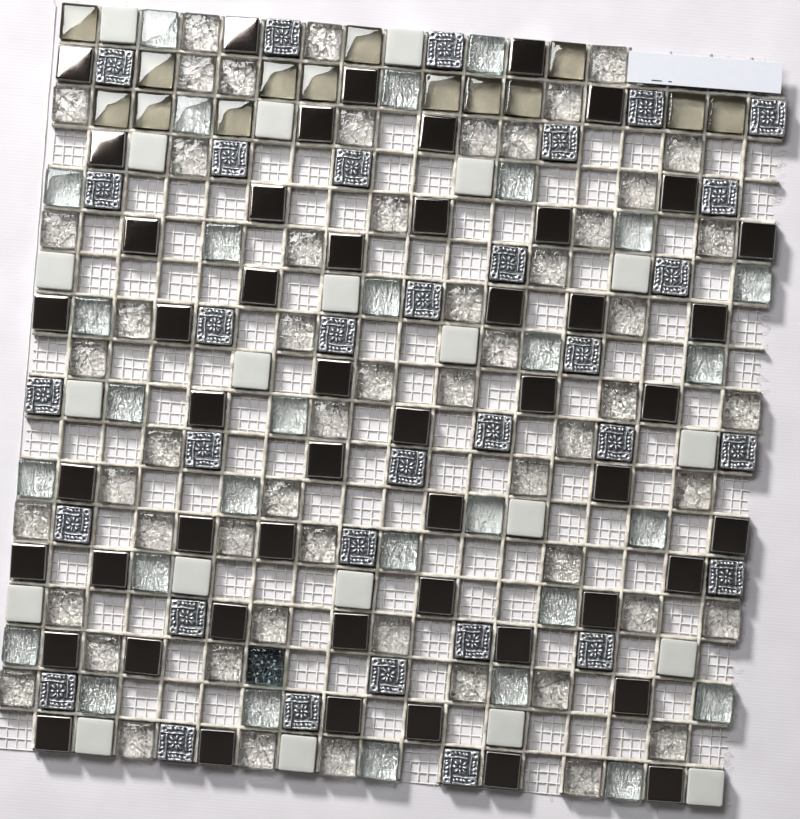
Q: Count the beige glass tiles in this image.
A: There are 14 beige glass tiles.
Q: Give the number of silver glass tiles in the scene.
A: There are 85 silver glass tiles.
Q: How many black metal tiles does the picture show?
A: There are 50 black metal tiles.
